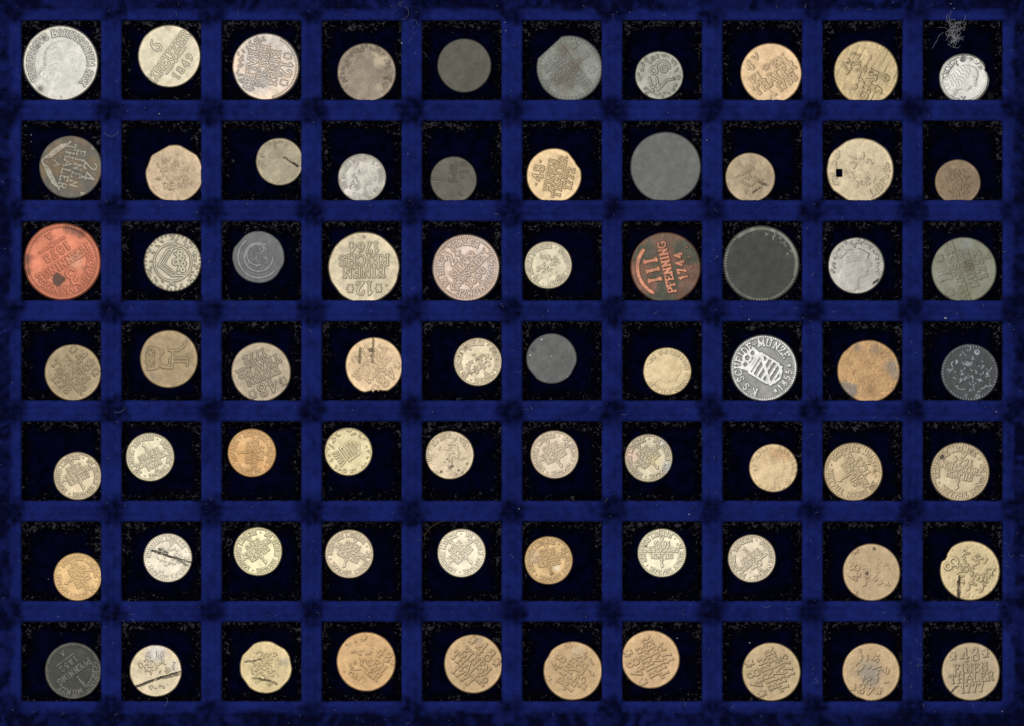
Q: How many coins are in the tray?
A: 70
